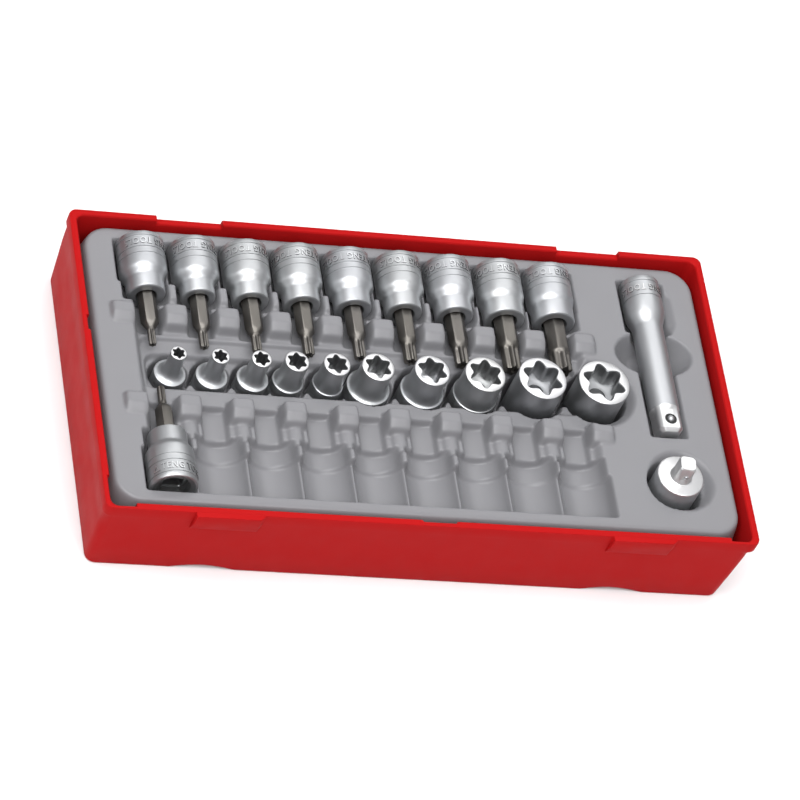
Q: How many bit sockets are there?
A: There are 10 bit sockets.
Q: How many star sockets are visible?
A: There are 10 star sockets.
